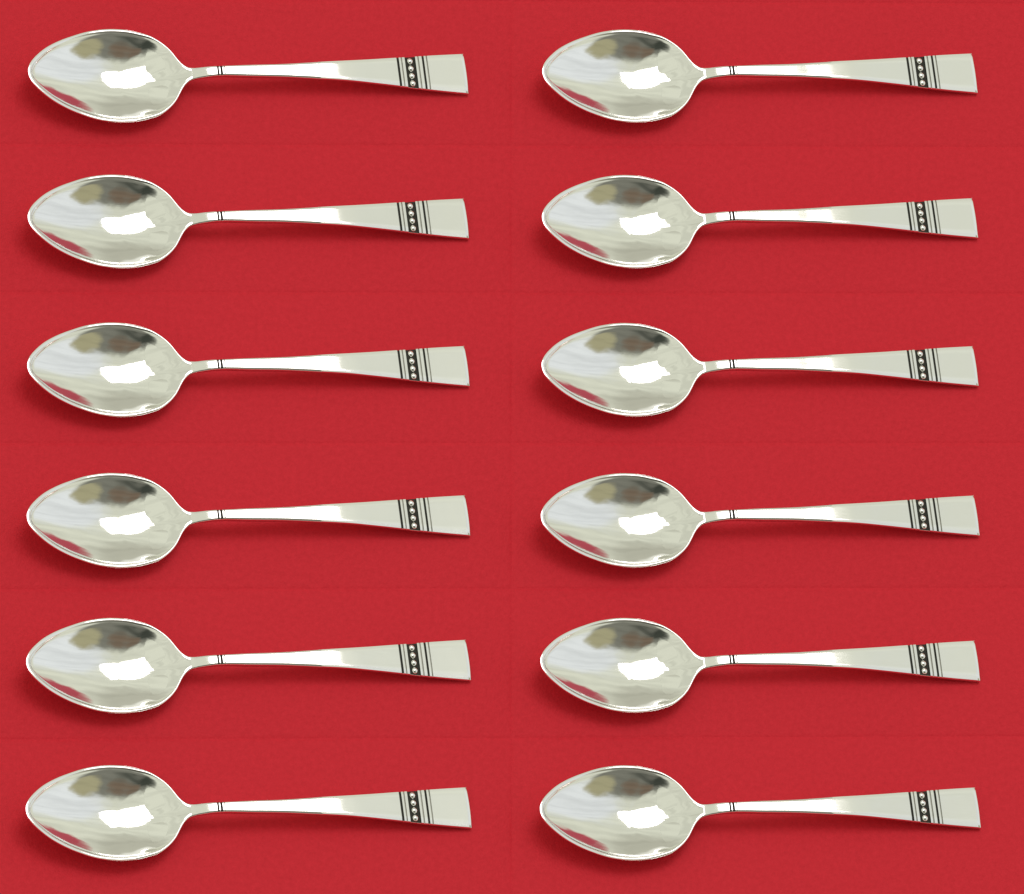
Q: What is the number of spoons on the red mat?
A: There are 12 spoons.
